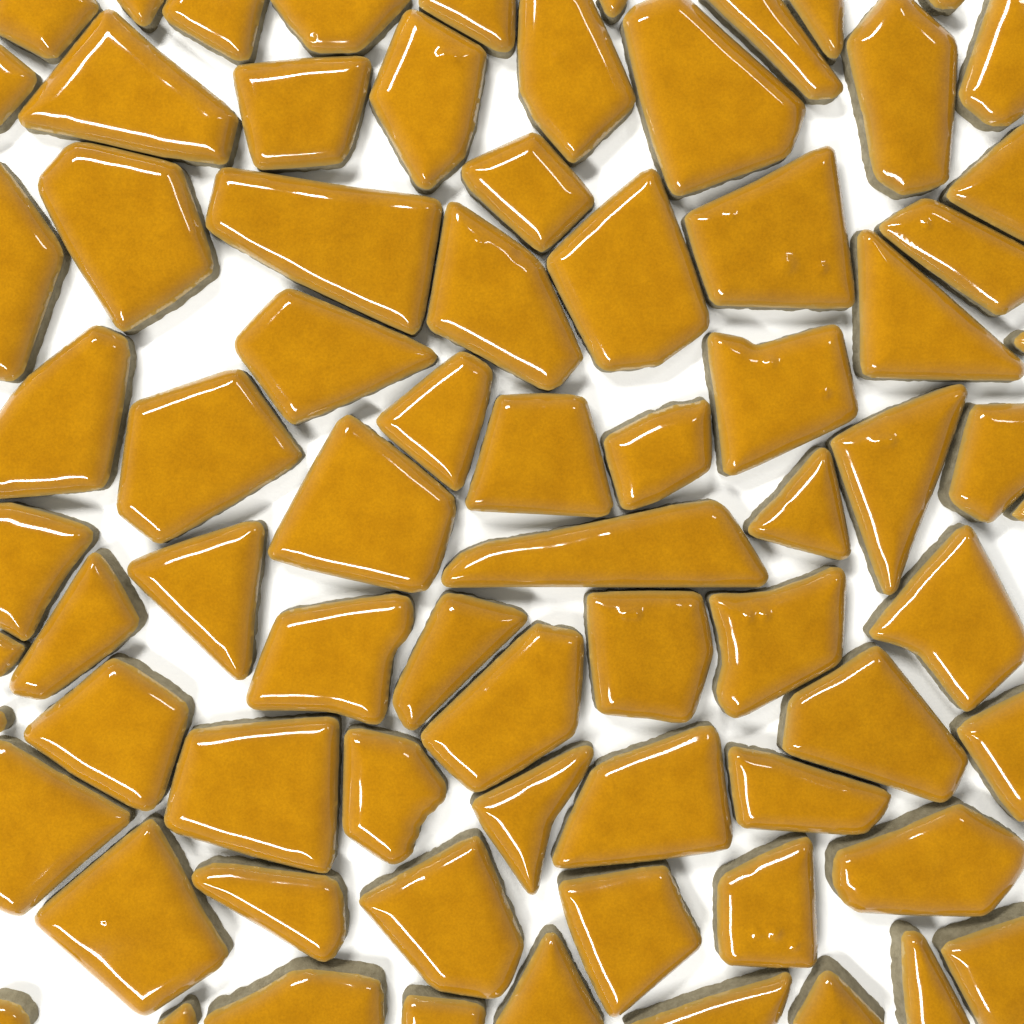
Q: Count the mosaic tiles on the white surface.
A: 76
